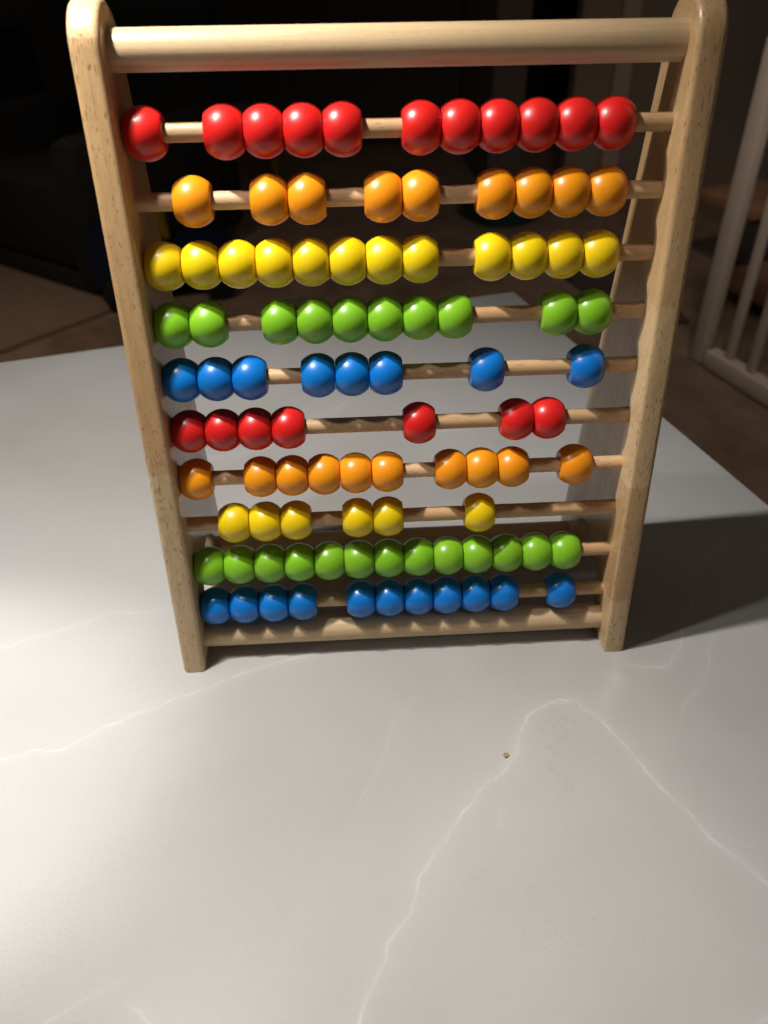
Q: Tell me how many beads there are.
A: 97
